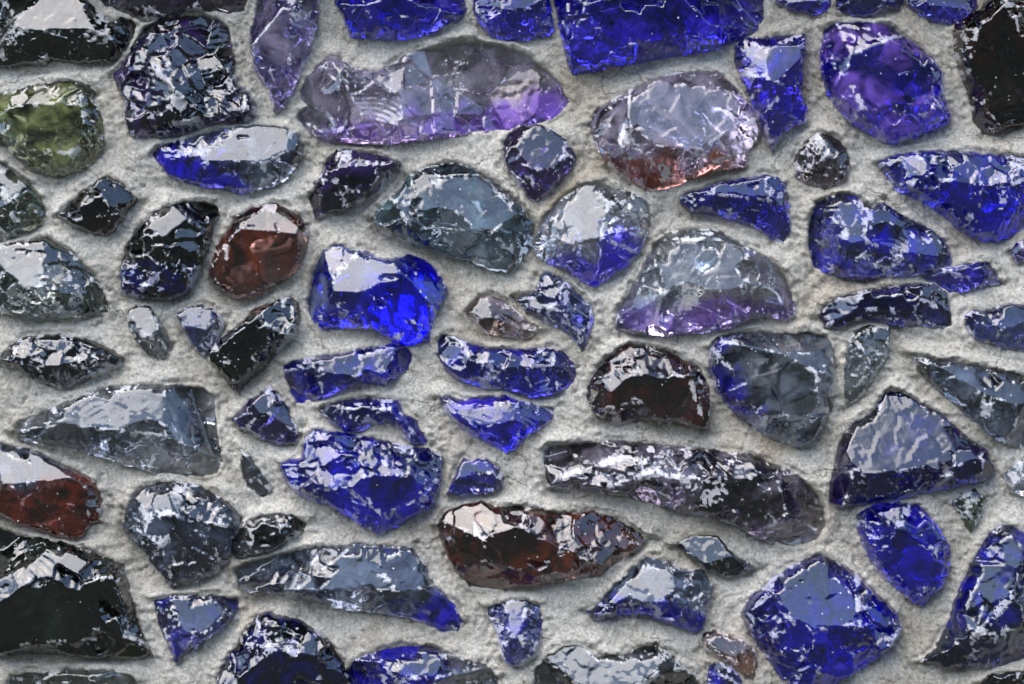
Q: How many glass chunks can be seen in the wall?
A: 79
